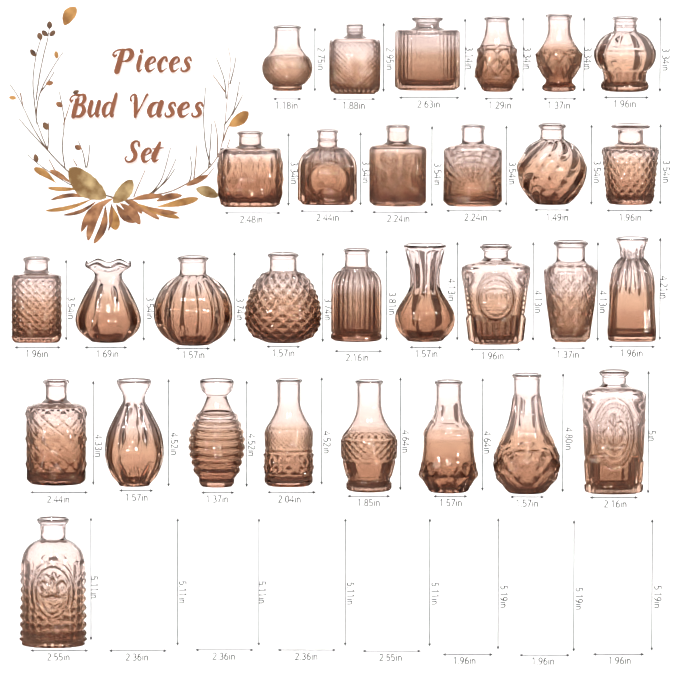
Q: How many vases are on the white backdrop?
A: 30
